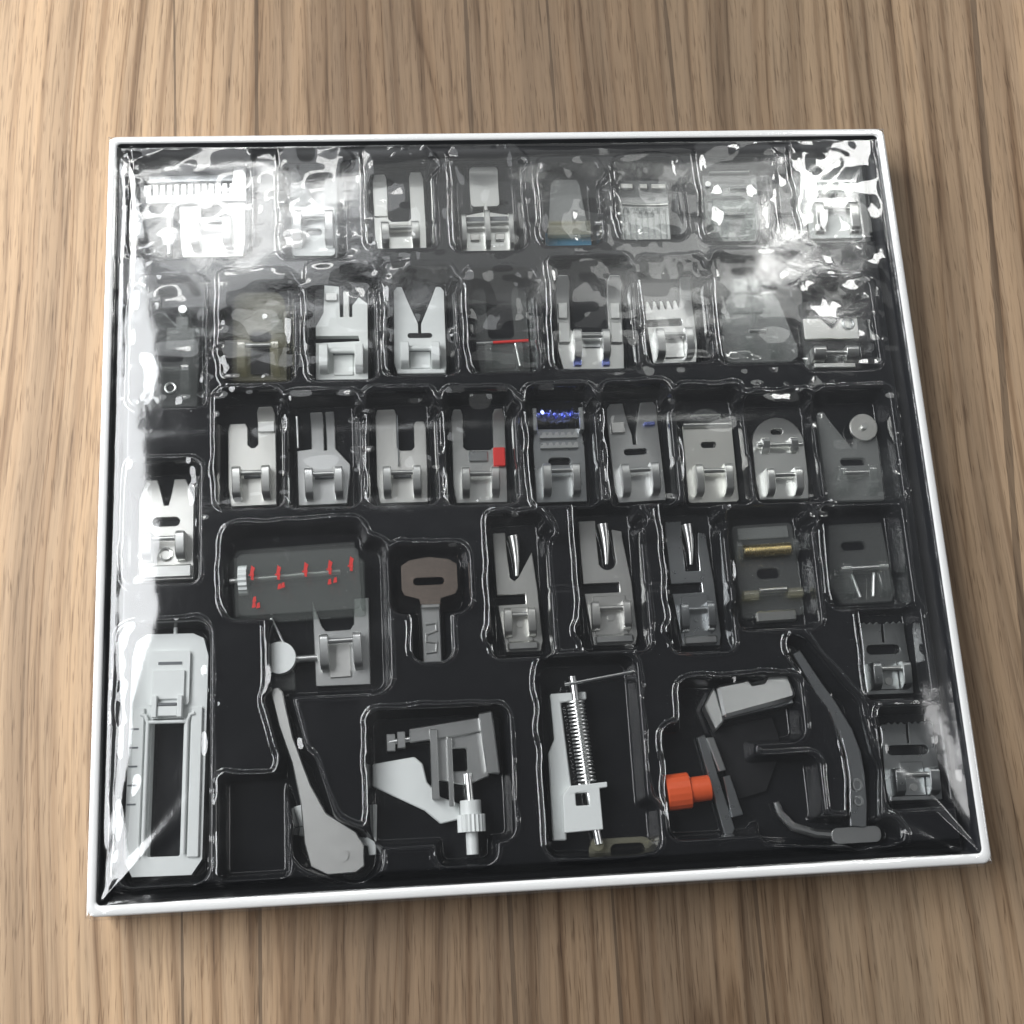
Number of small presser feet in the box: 34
